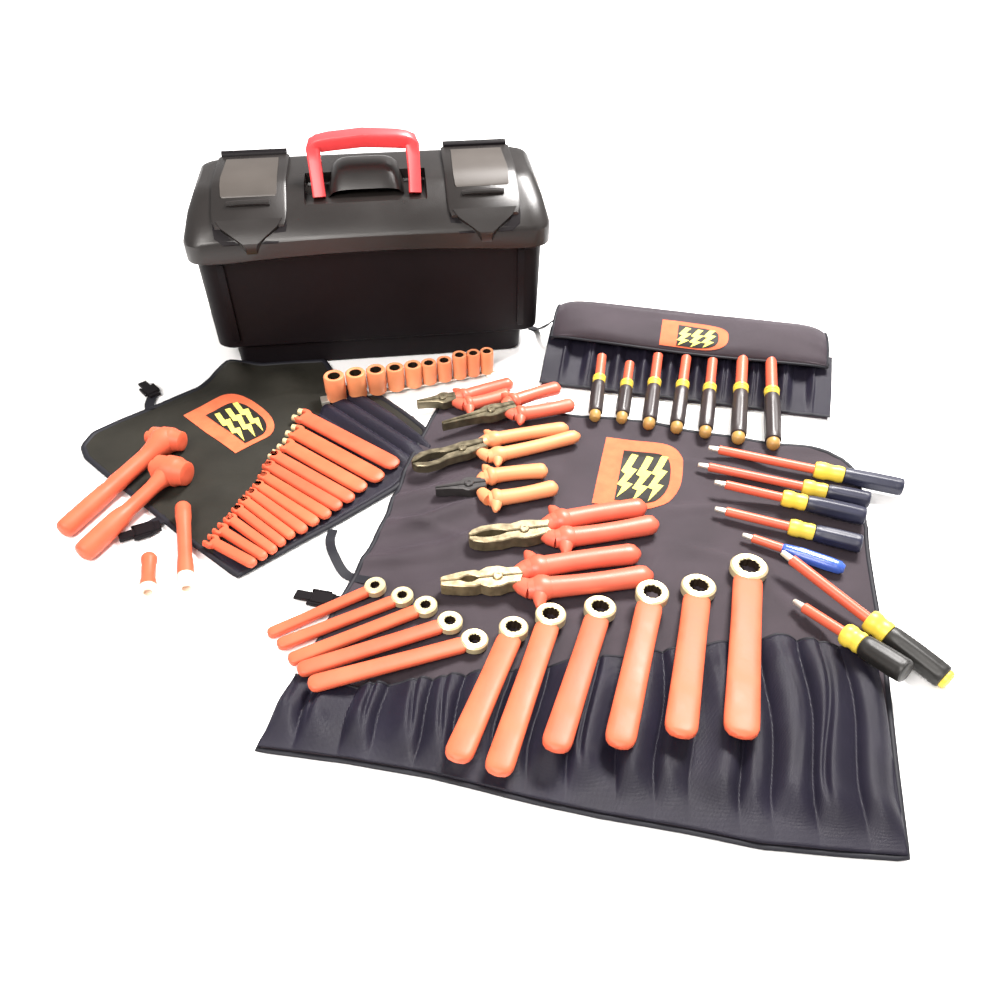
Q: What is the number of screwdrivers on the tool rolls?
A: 14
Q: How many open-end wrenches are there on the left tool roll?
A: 13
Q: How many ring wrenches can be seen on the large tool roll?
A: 11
